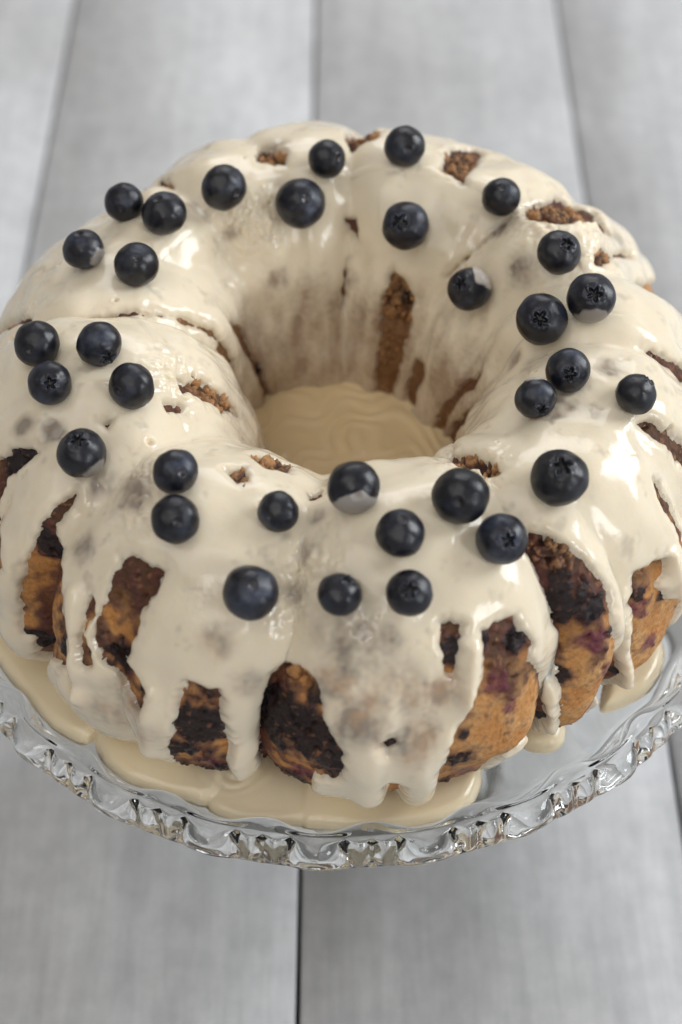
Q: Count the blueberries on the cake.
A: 33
